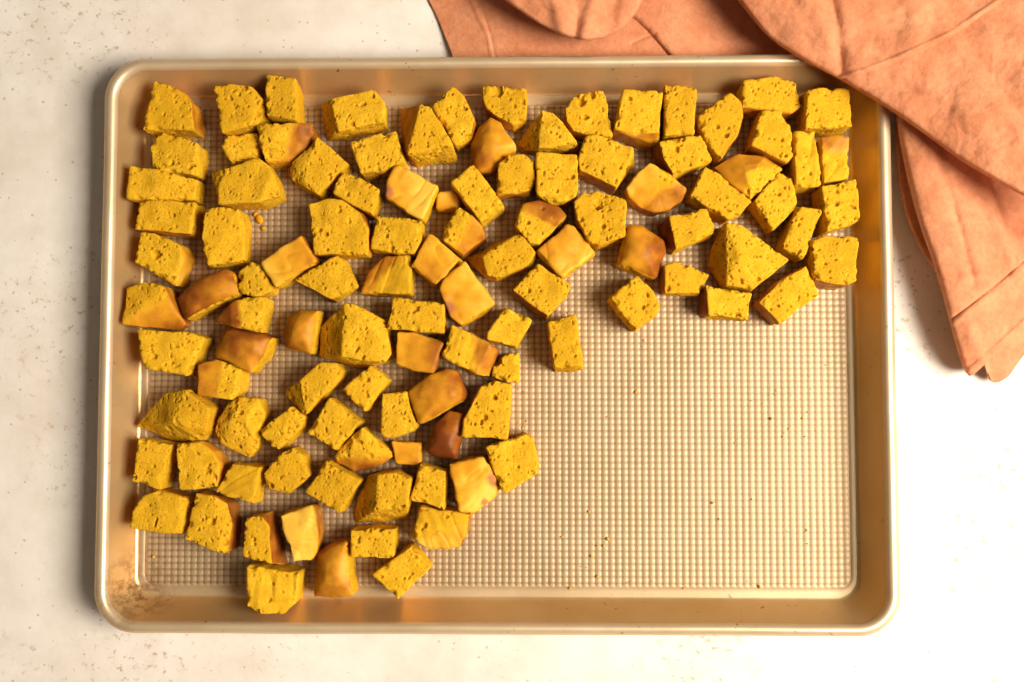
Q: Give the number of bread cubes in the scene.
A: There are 108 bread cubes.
